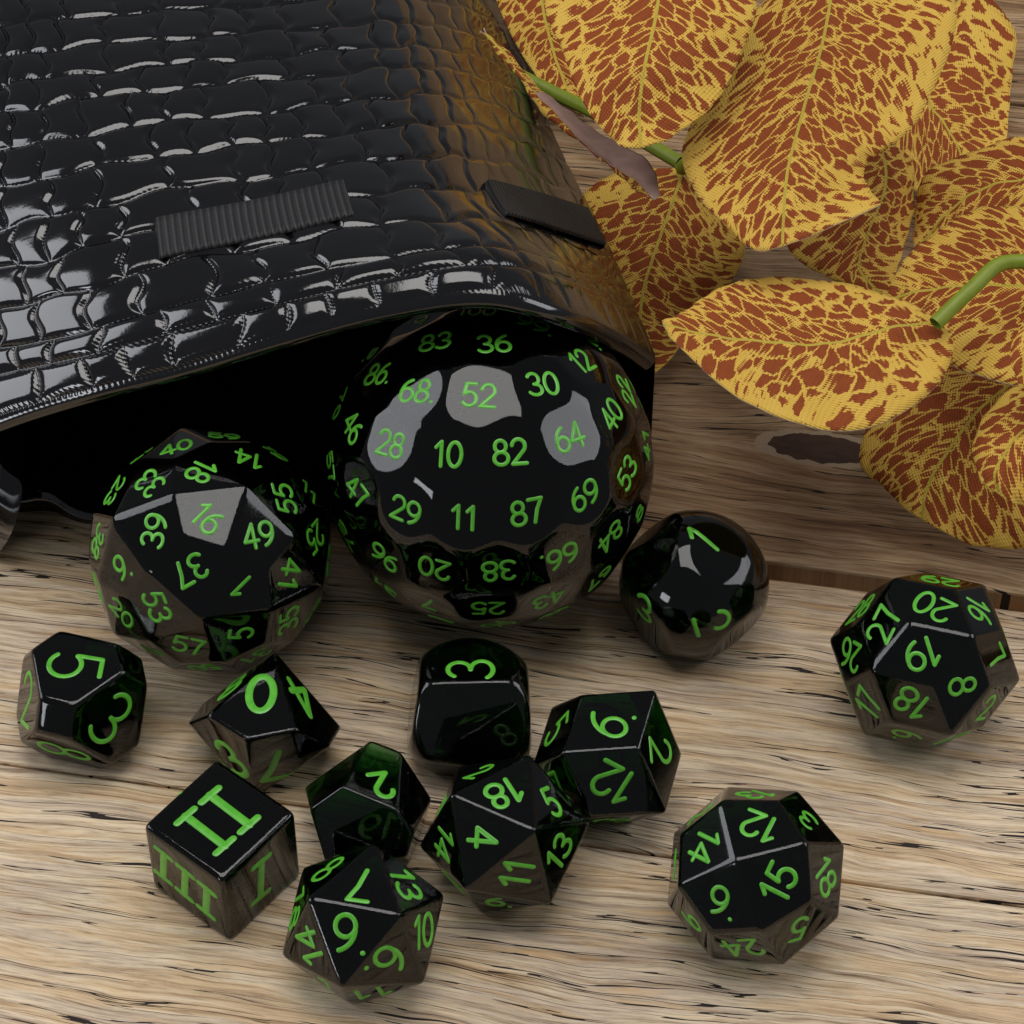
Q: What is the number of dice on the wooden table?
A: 13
